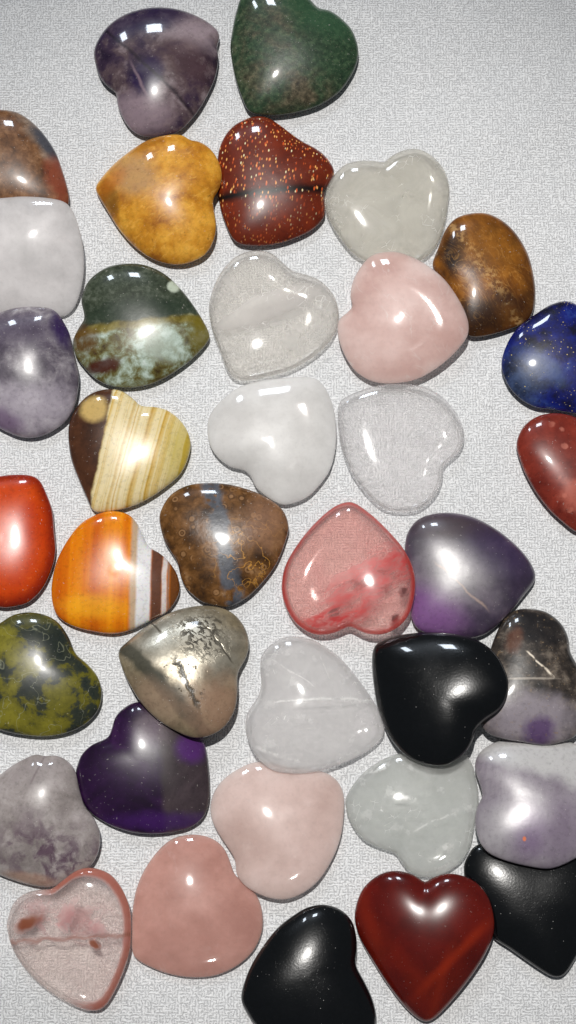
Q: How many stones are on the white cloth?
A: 37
